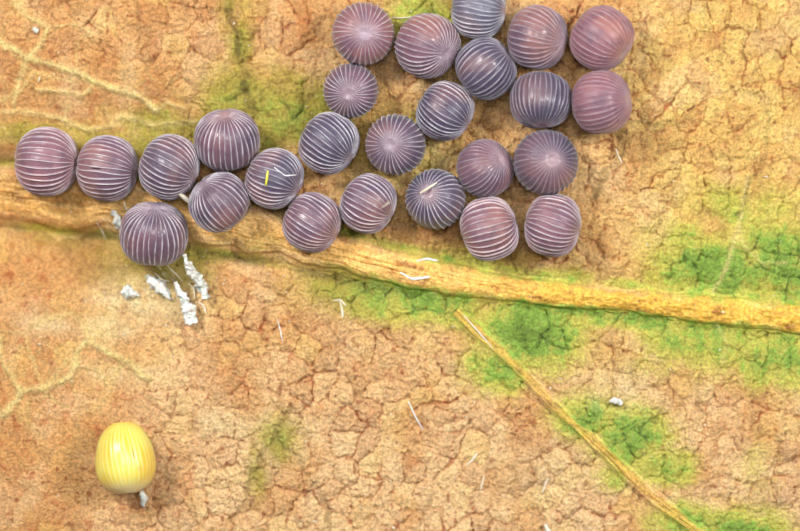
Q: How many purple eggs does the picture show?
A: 26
